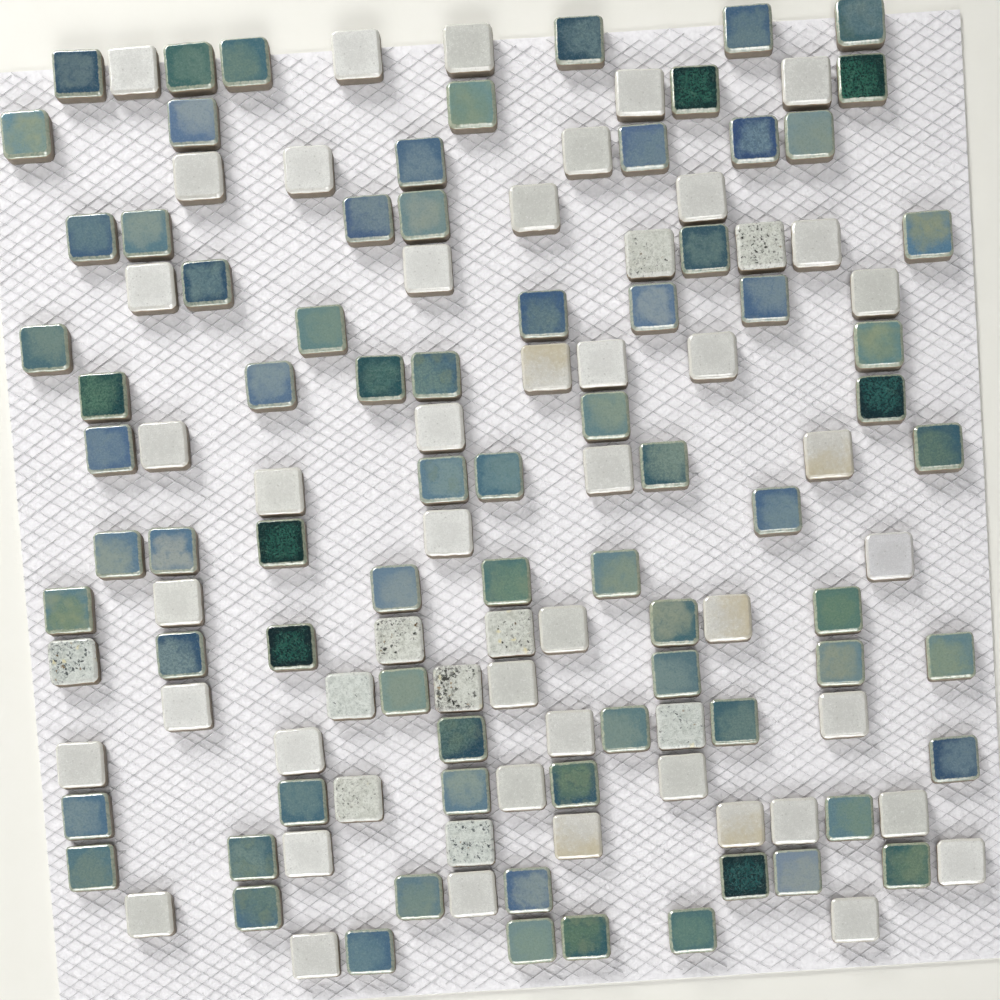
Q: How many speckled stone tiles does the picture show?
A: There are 10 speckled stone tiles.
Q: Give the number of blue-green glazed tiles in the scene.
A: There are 76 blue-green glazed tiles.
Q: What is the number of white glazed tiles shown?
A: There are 45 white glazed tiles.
